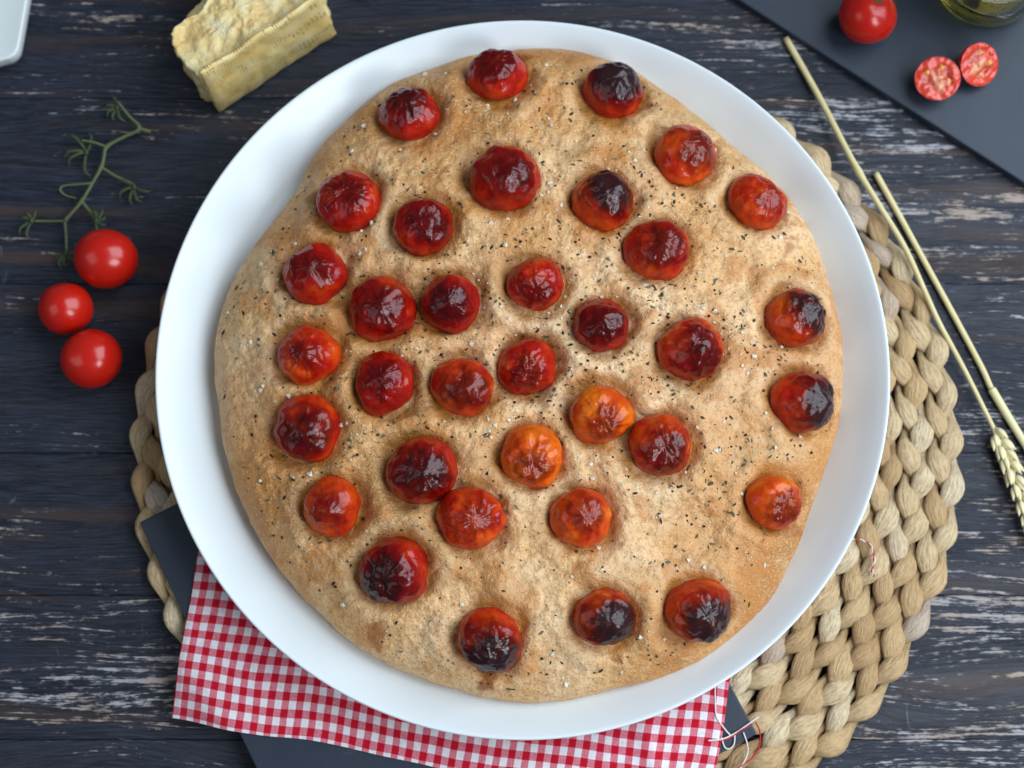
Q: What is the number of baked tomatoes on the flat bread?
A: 35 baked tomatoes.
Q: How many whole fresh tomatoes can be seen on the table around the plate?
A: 4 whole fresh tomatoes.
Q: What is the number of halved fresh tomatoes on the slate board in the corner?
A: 2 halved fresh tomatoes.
